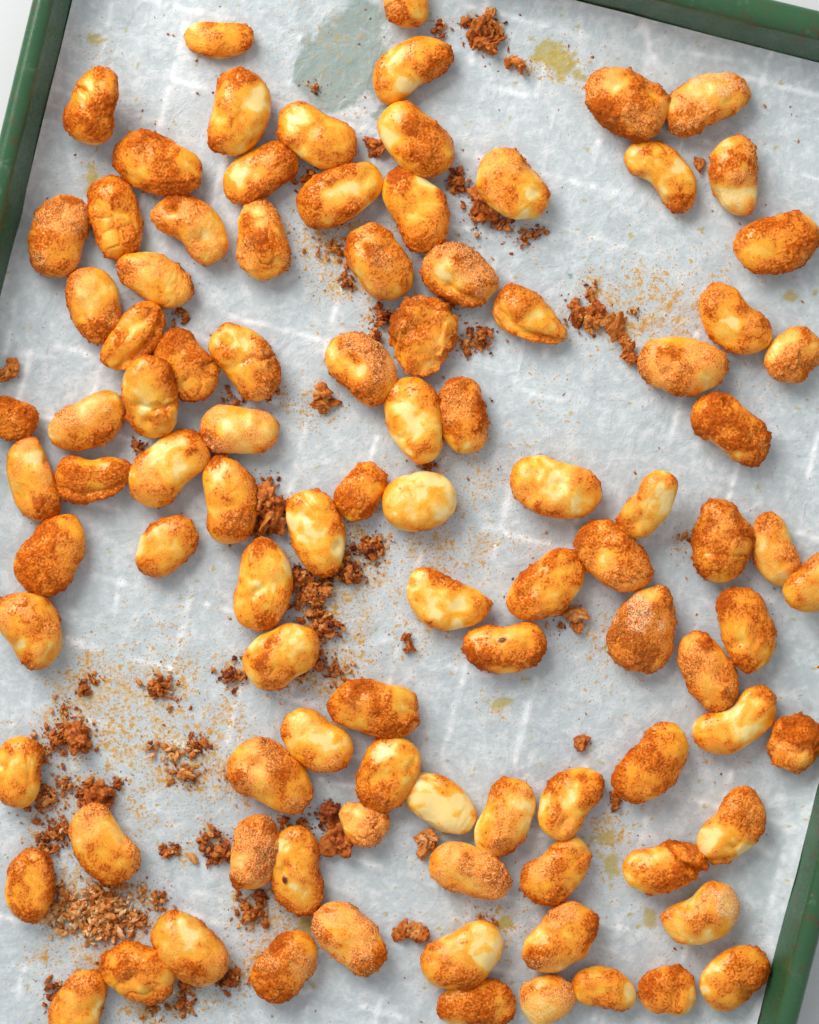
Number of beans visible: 98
